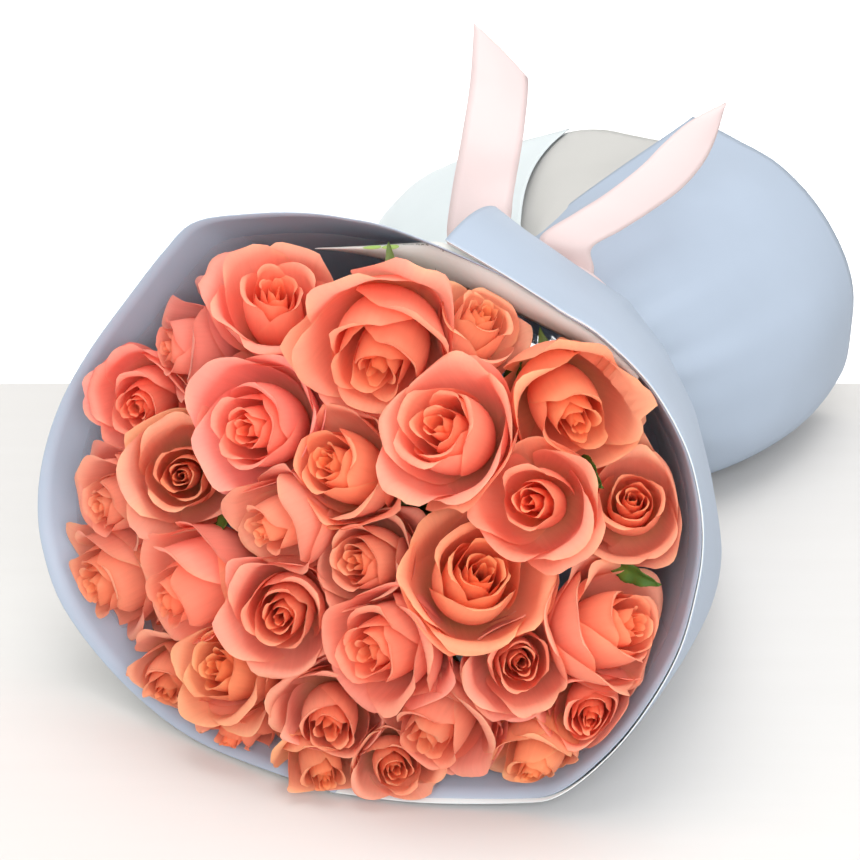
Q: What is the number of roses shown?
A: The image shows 31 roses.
